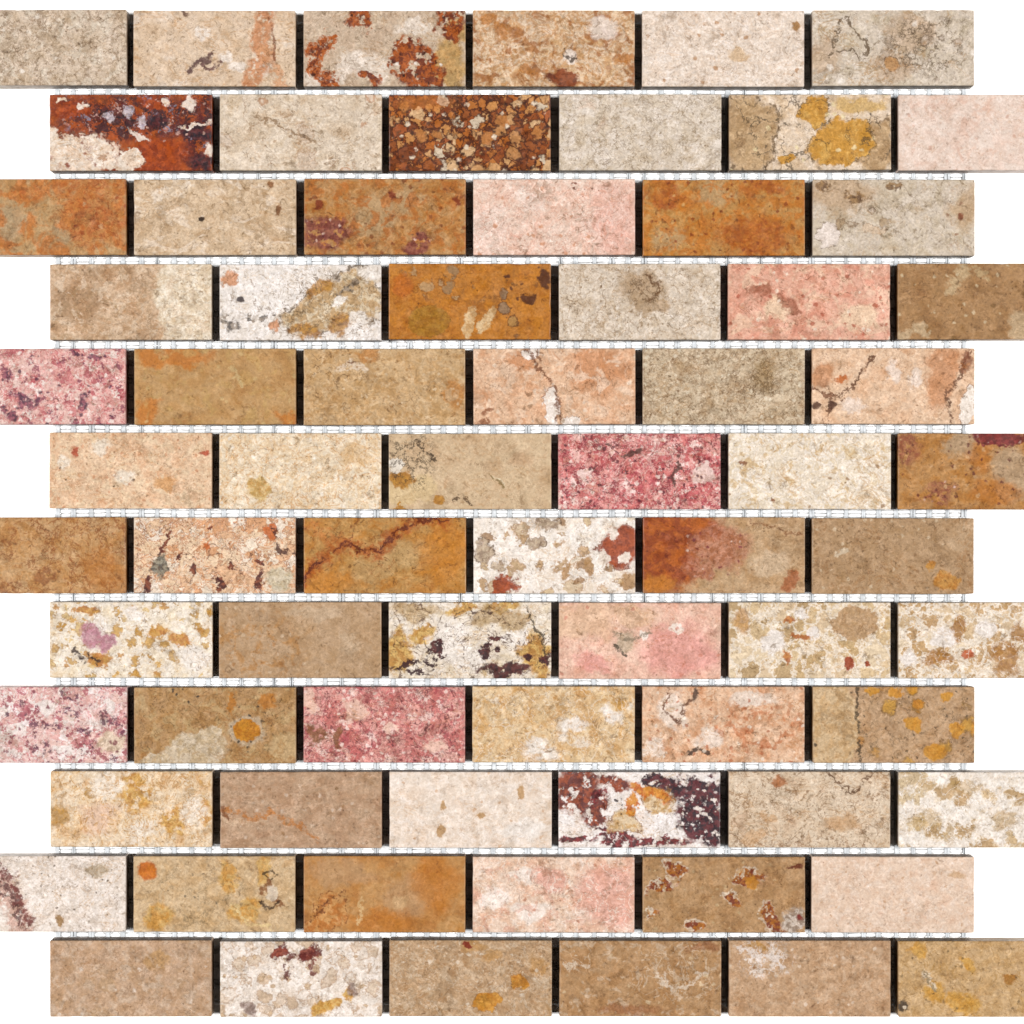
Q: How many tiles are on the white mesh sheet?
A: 72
